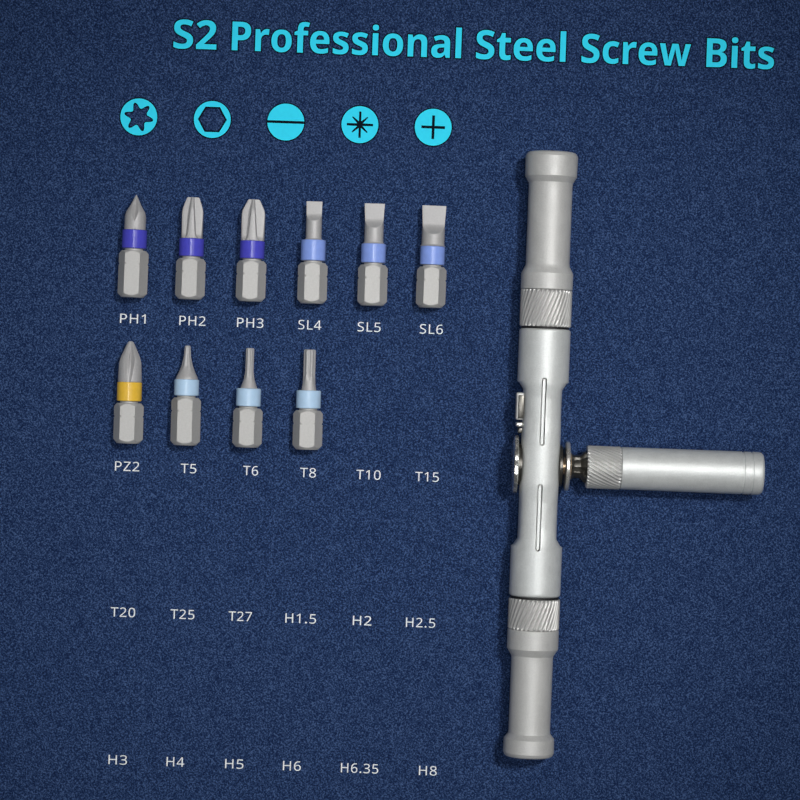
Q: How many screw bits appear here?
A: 10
